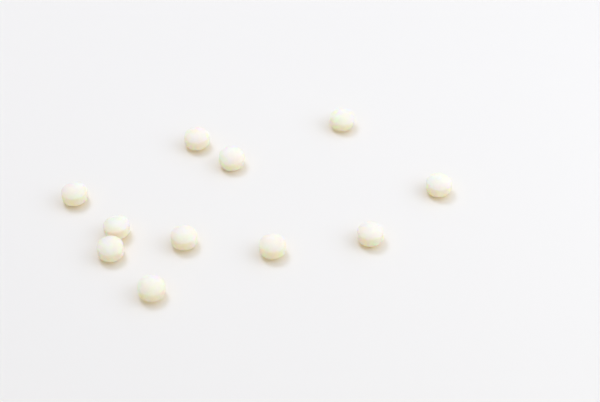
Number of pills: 11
